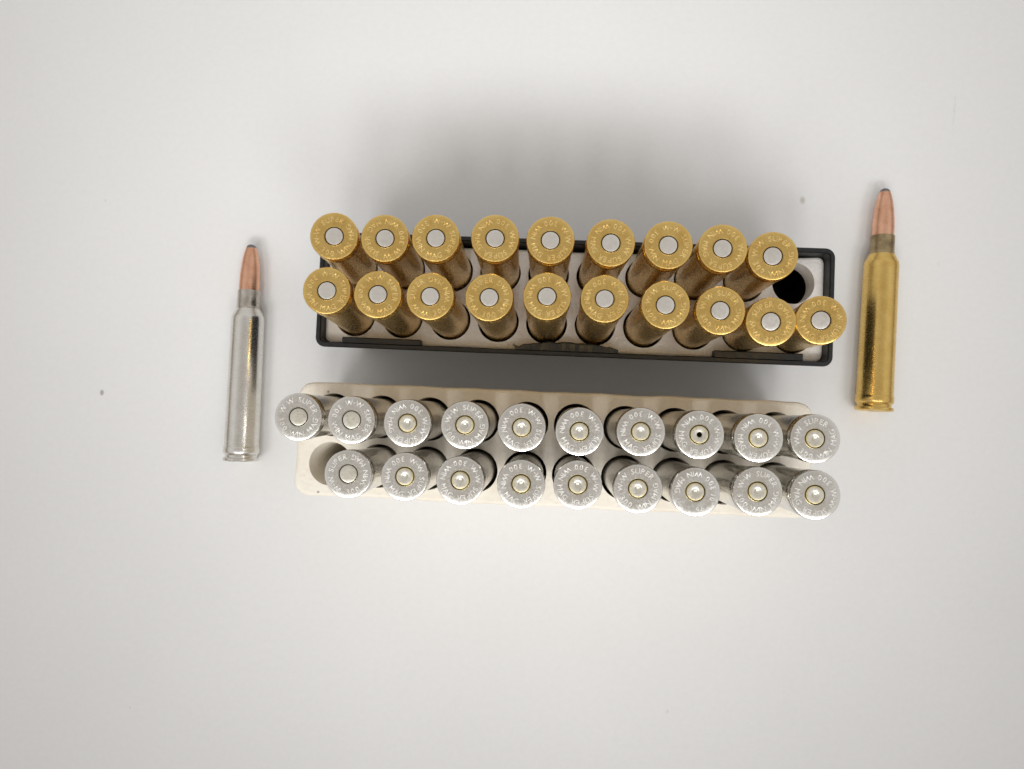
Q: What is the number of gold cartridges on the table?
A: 20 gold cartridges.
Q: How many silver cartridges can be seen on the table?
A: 20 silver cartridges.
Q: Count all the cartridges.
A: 40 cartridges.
